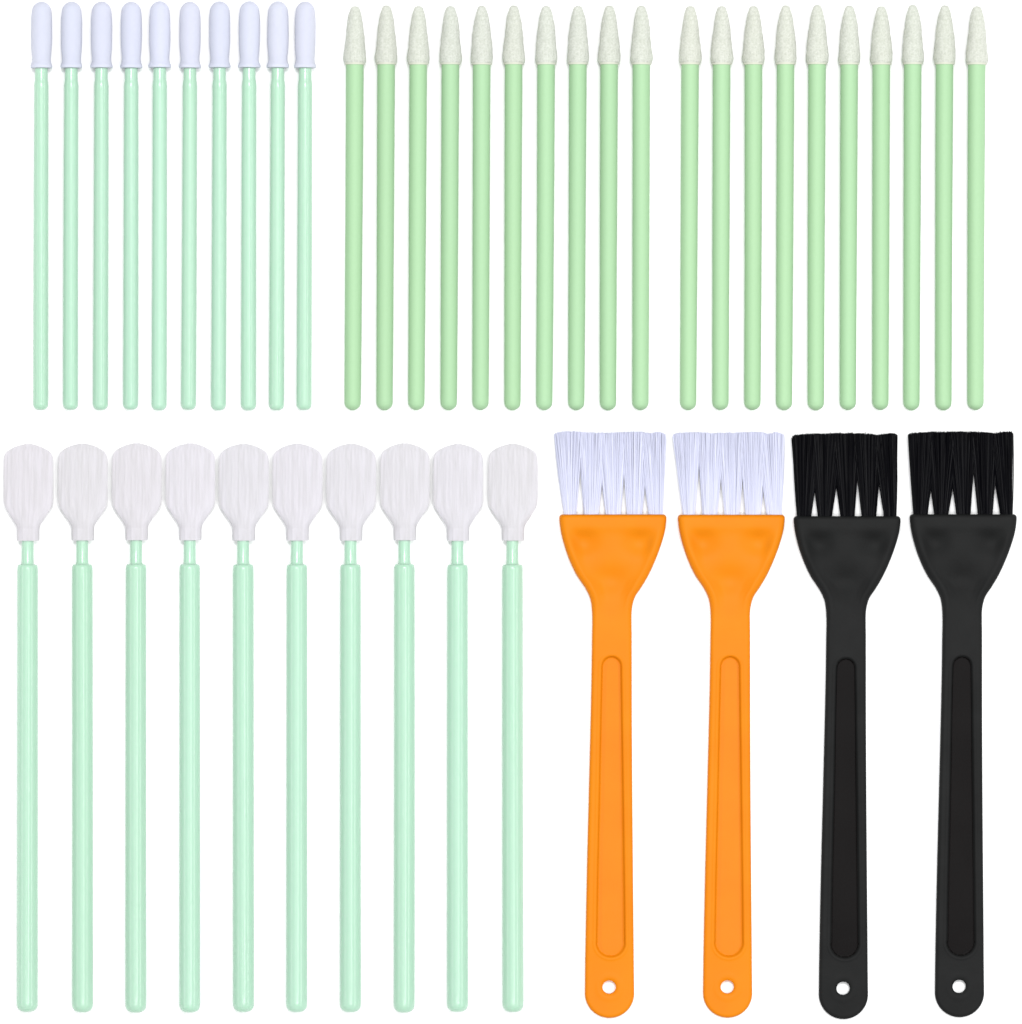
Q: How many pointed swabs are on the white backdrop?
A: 20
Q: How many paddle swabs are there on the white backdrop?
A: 10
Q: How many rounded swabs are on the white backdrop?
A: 10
